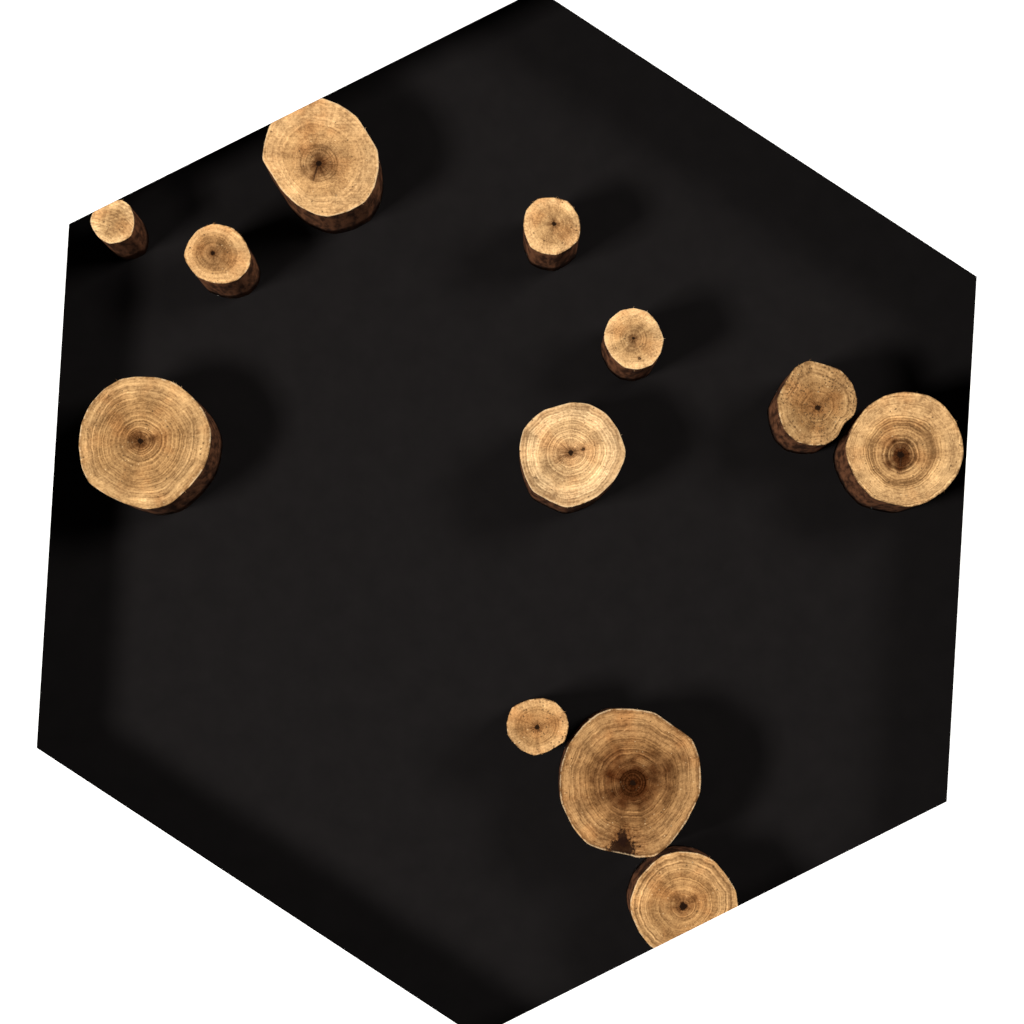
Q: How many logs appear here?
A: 12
